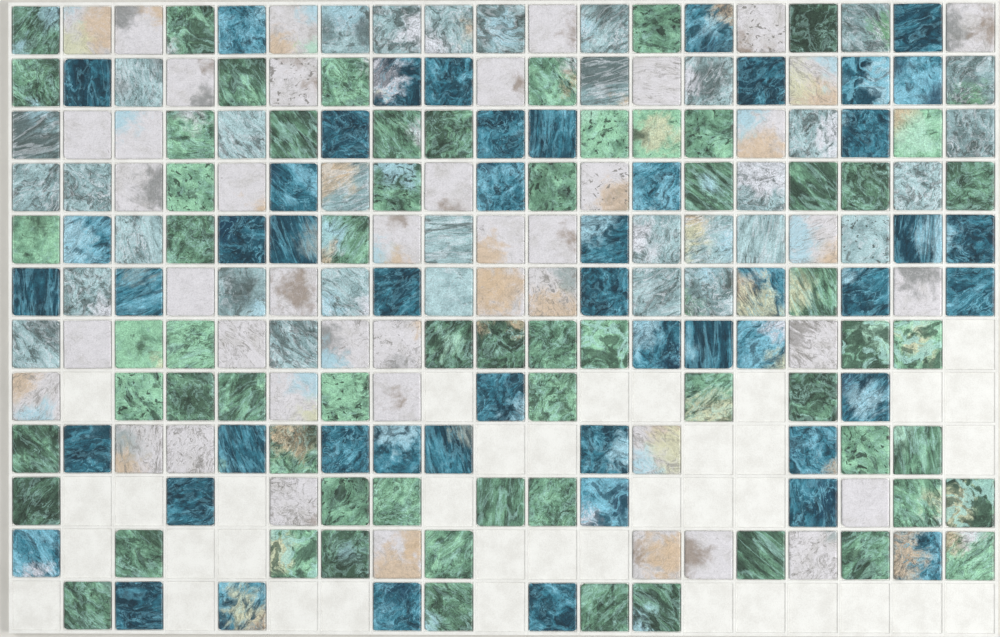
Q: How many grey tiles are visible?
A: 33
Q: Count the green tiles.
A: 64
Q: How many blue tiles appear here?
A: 50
